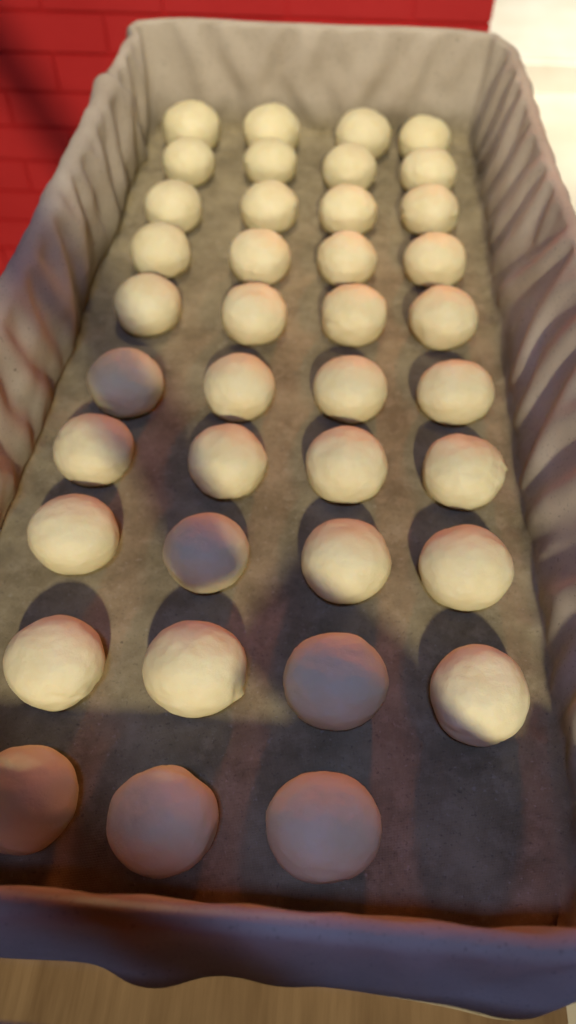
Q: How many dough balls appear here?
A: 39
